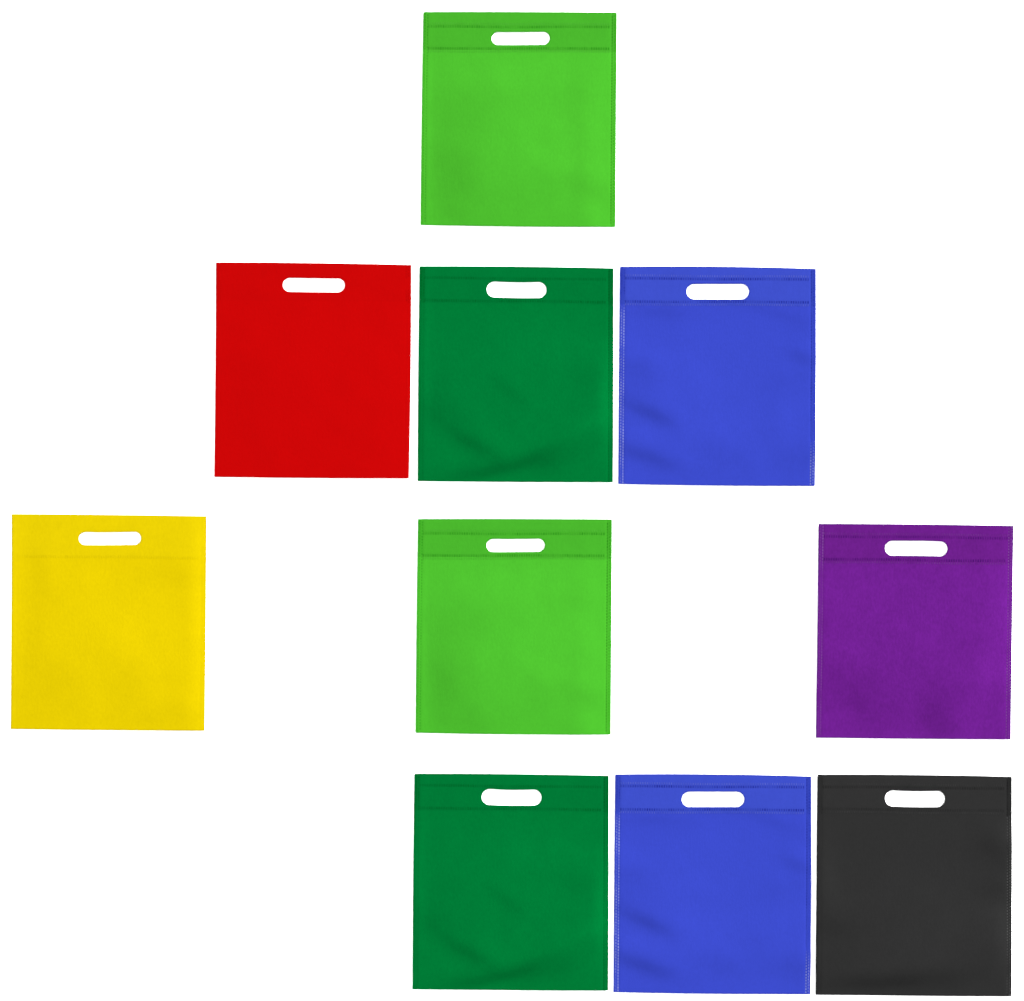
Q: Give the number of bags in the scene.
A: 10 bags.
